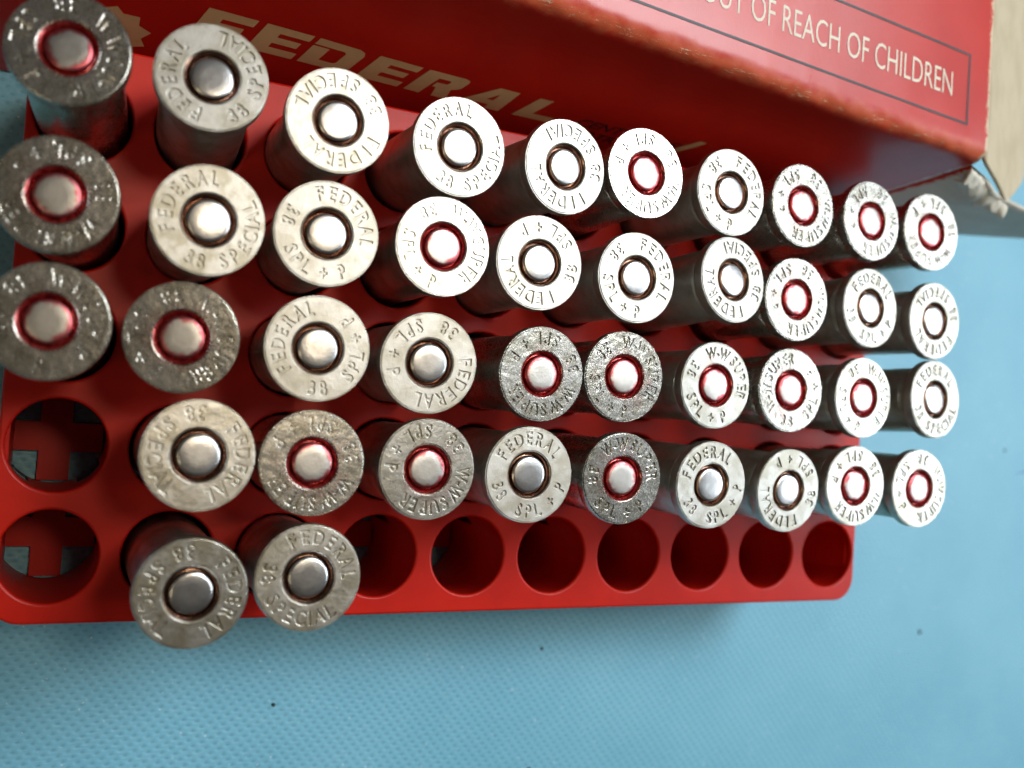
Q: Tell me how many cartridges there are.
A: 41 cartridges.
